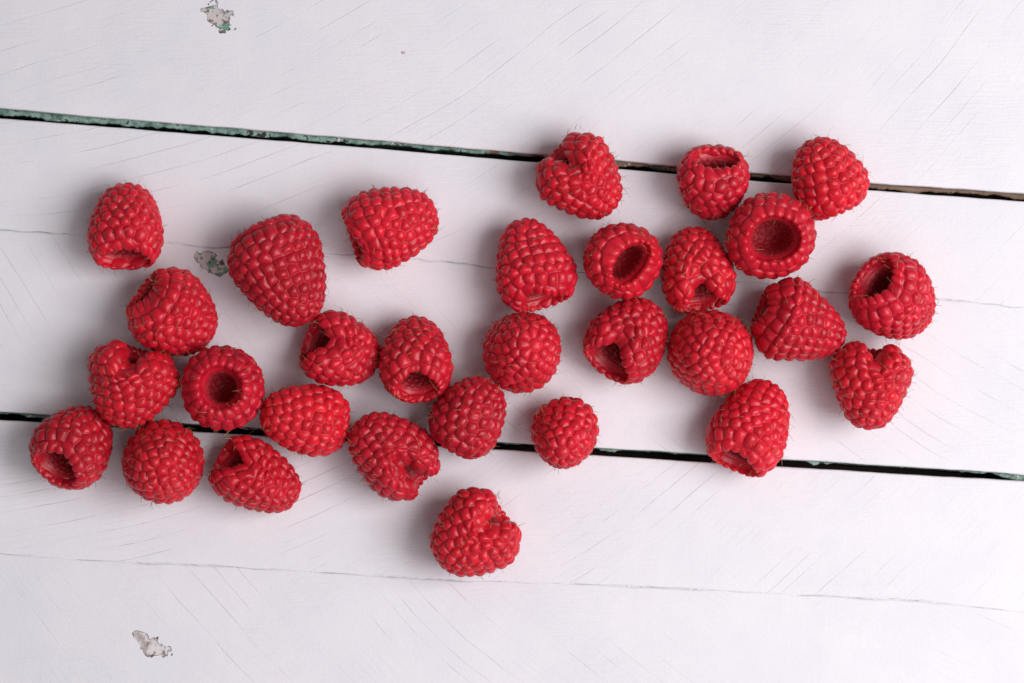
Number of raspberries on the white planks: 30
